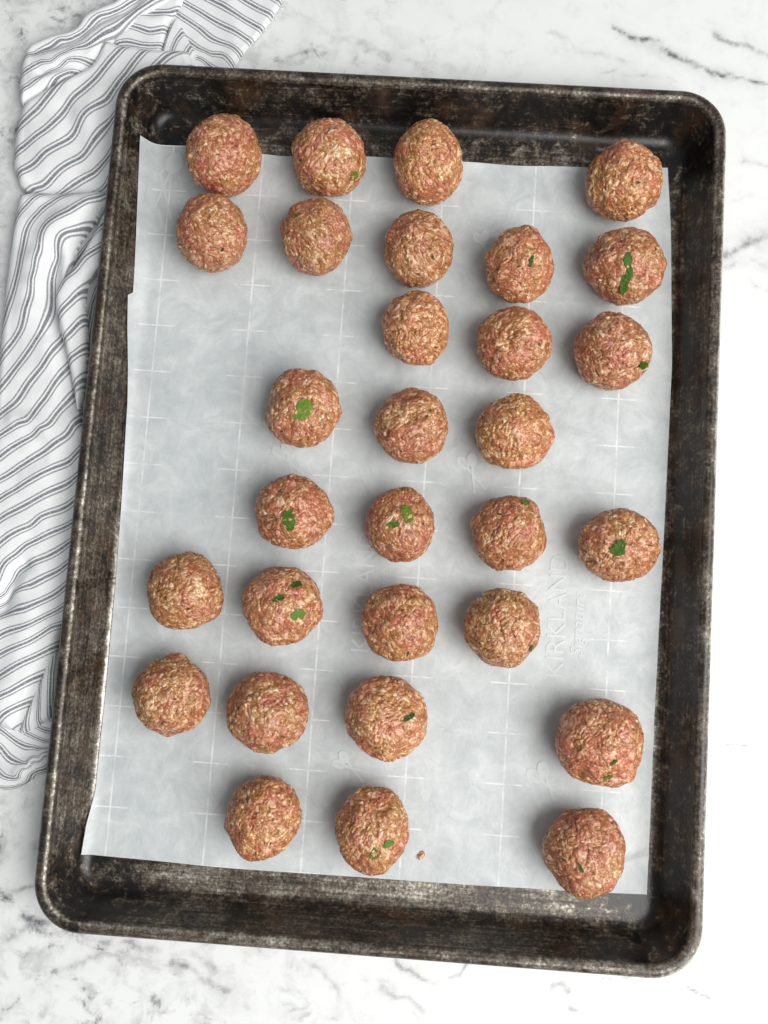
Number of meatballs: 30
